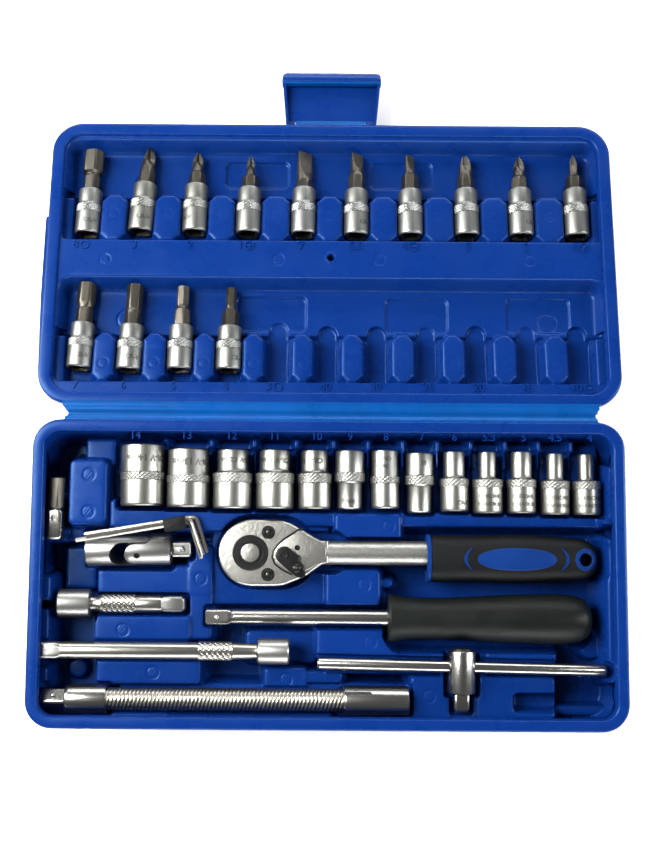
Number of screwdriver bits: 14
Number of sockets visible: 13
